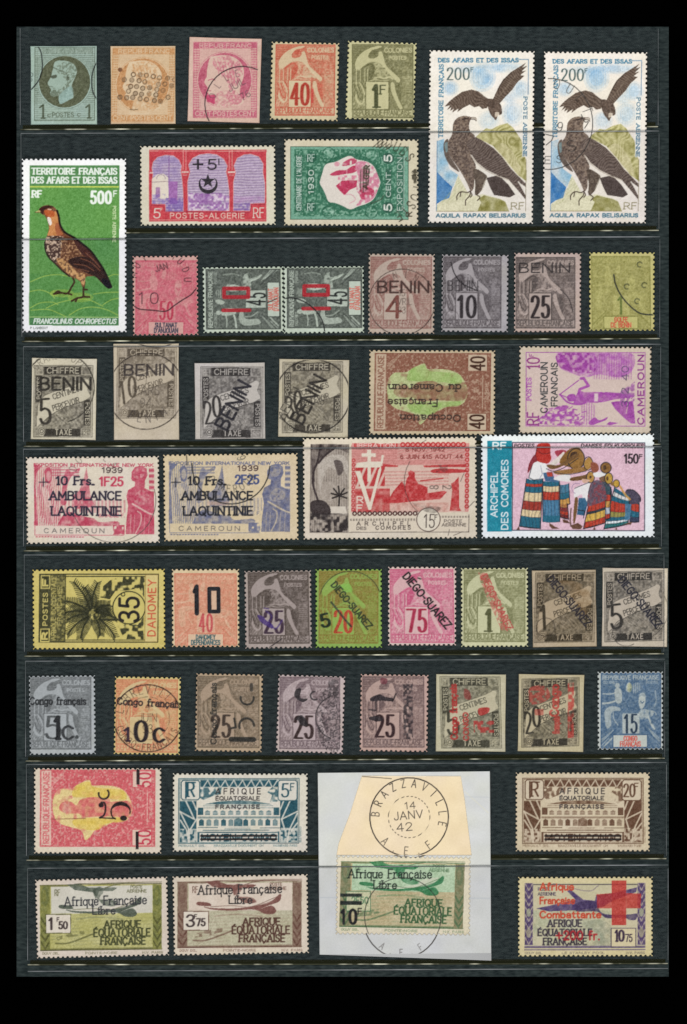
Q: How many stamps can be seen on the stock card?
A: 50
